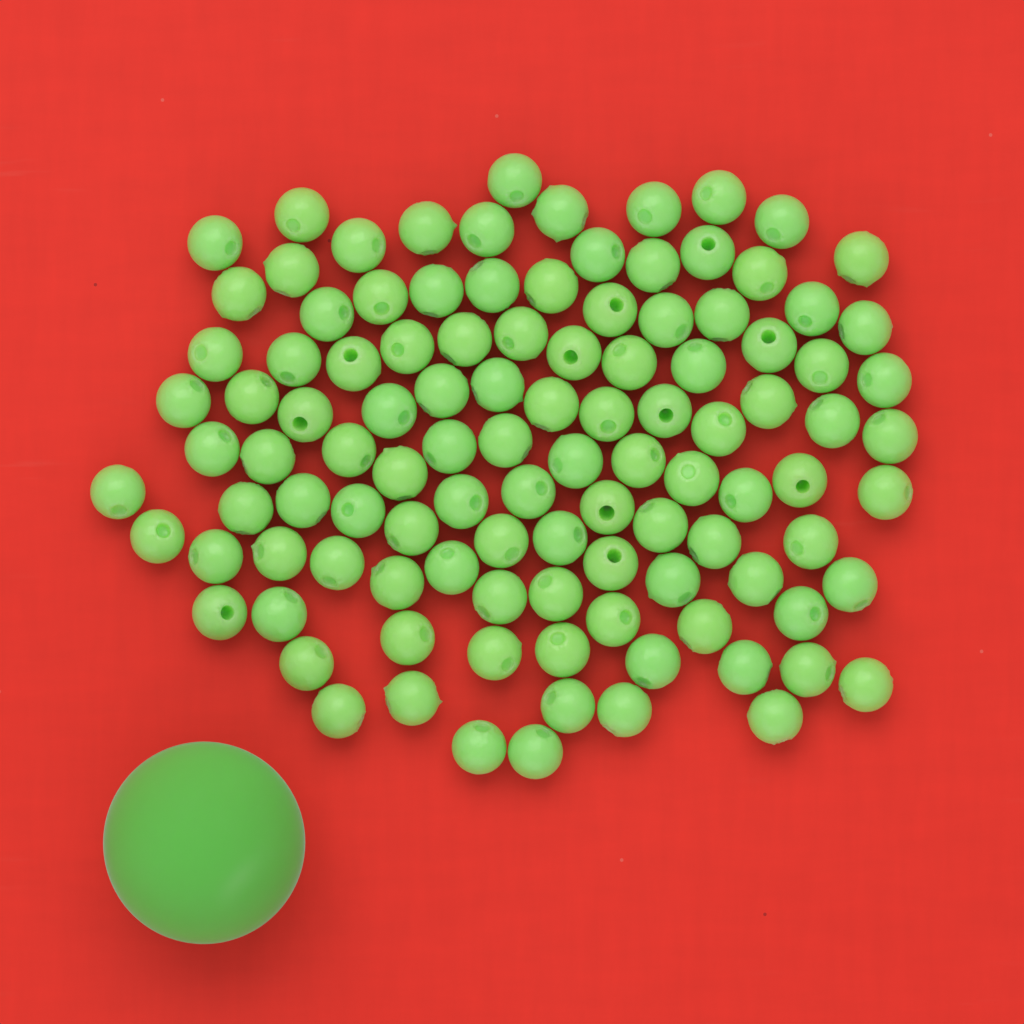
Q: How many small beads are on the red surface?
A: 109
